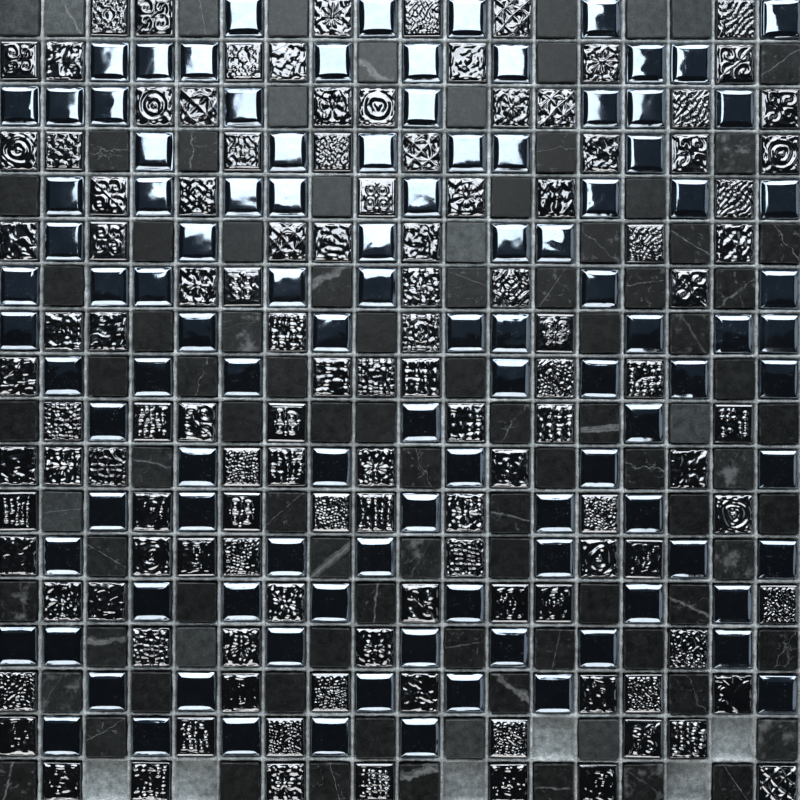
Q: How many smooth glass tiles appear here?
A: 105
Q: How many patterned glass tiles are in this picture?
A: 119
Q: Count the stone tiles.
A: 94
